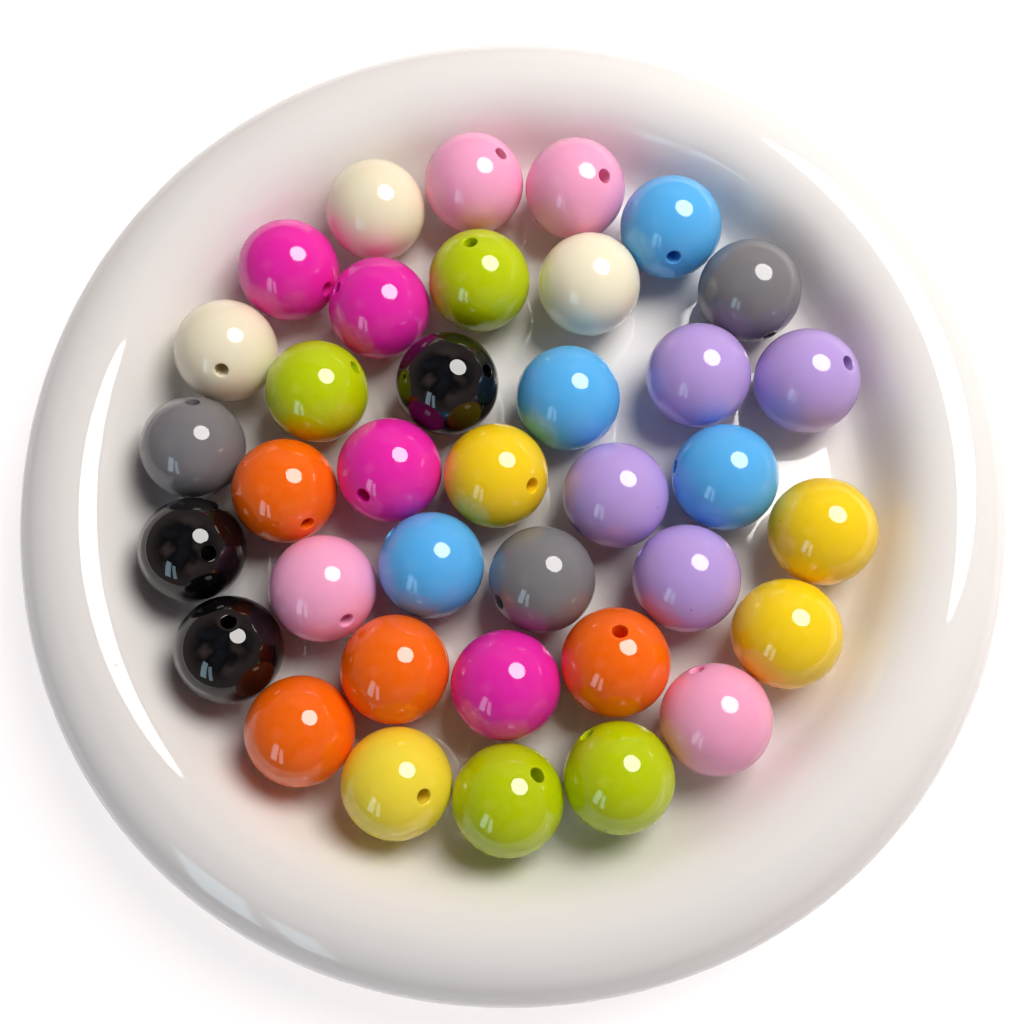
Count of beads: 37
